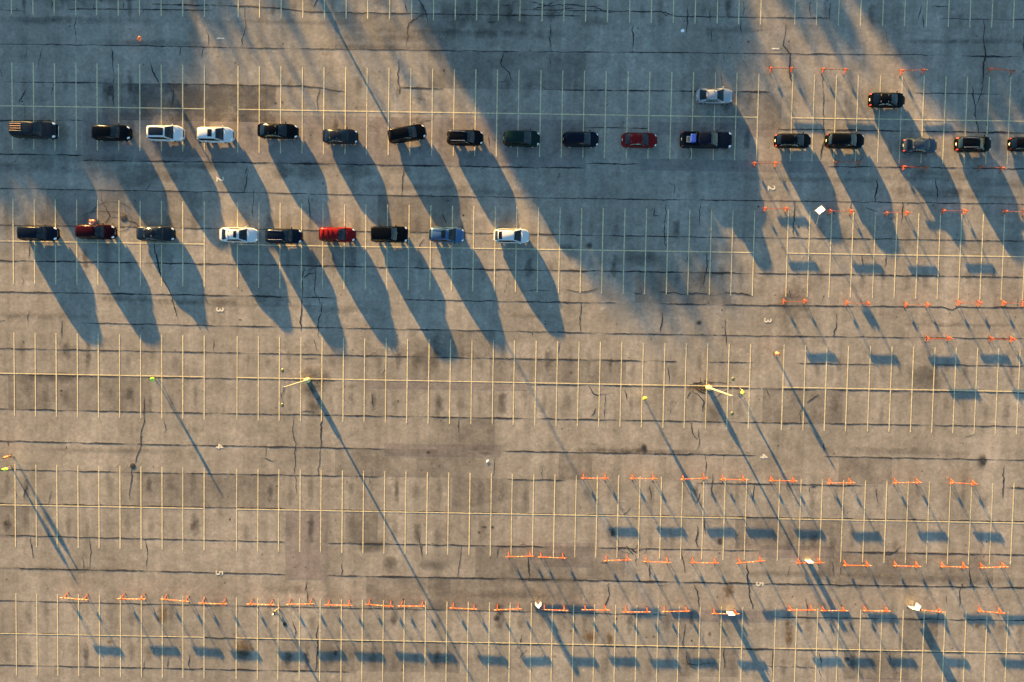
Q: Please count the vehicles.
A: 28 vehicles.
